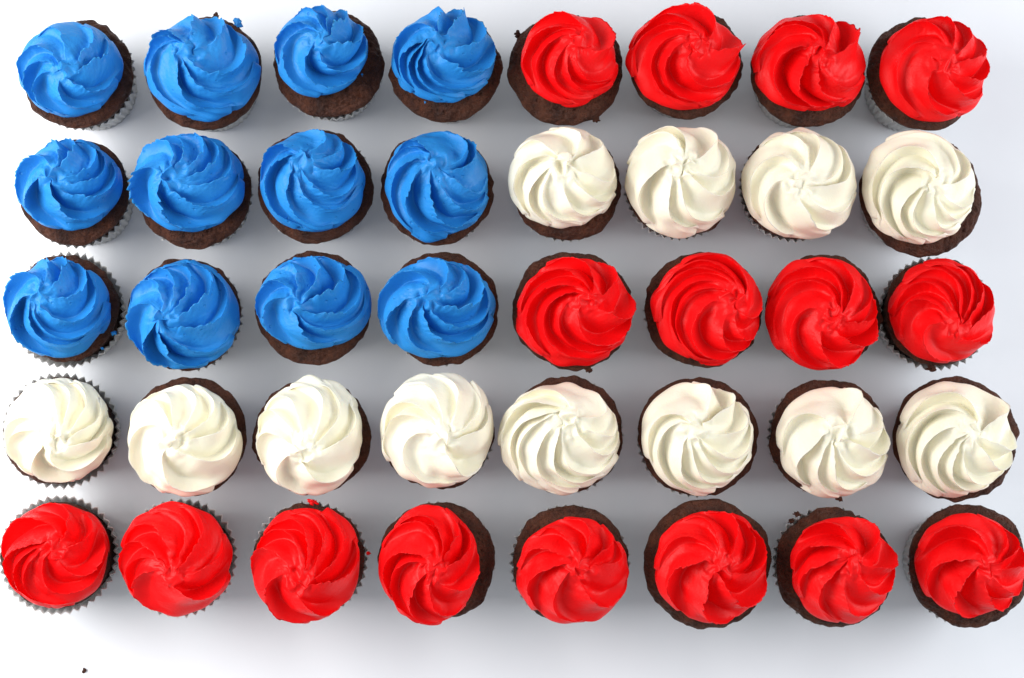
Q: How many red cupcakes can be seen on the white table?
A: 16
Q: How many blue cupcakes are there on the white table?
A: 12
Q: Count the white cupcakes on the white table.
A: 12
